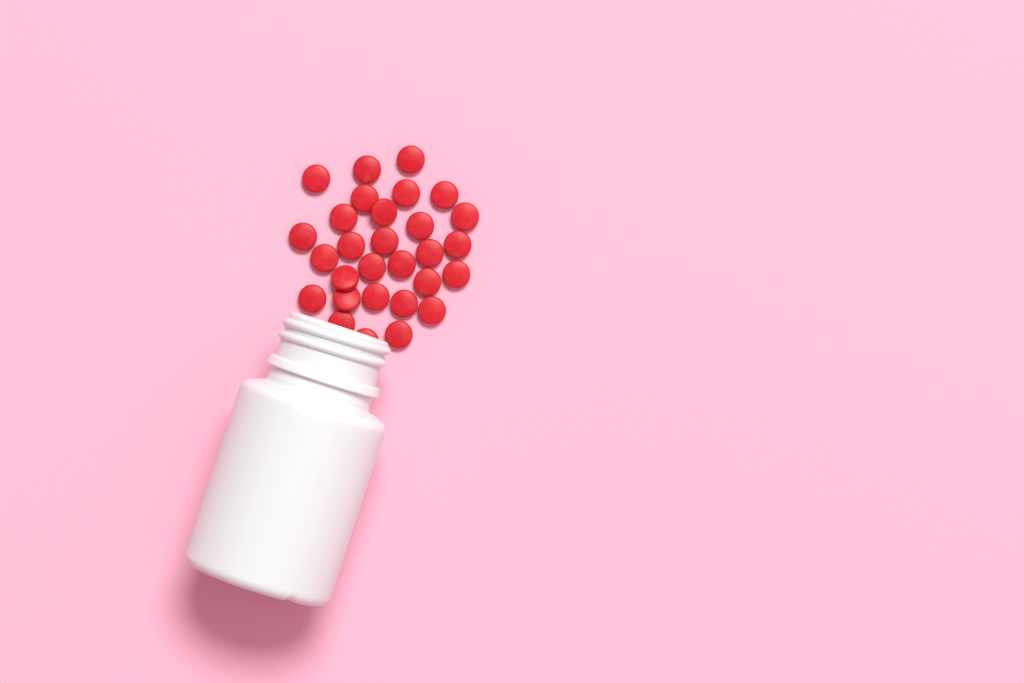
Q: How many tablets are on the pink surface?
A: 29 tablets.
